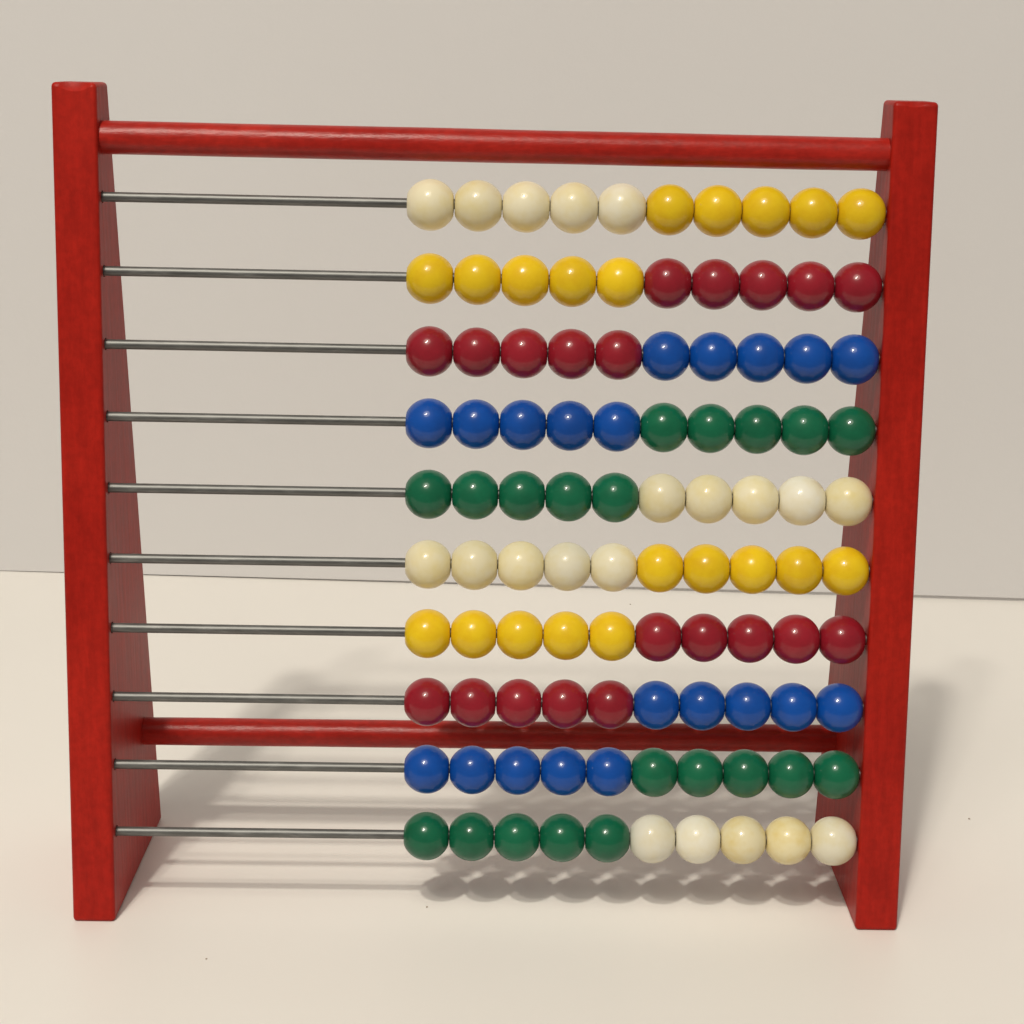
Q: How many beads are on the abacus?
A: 100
